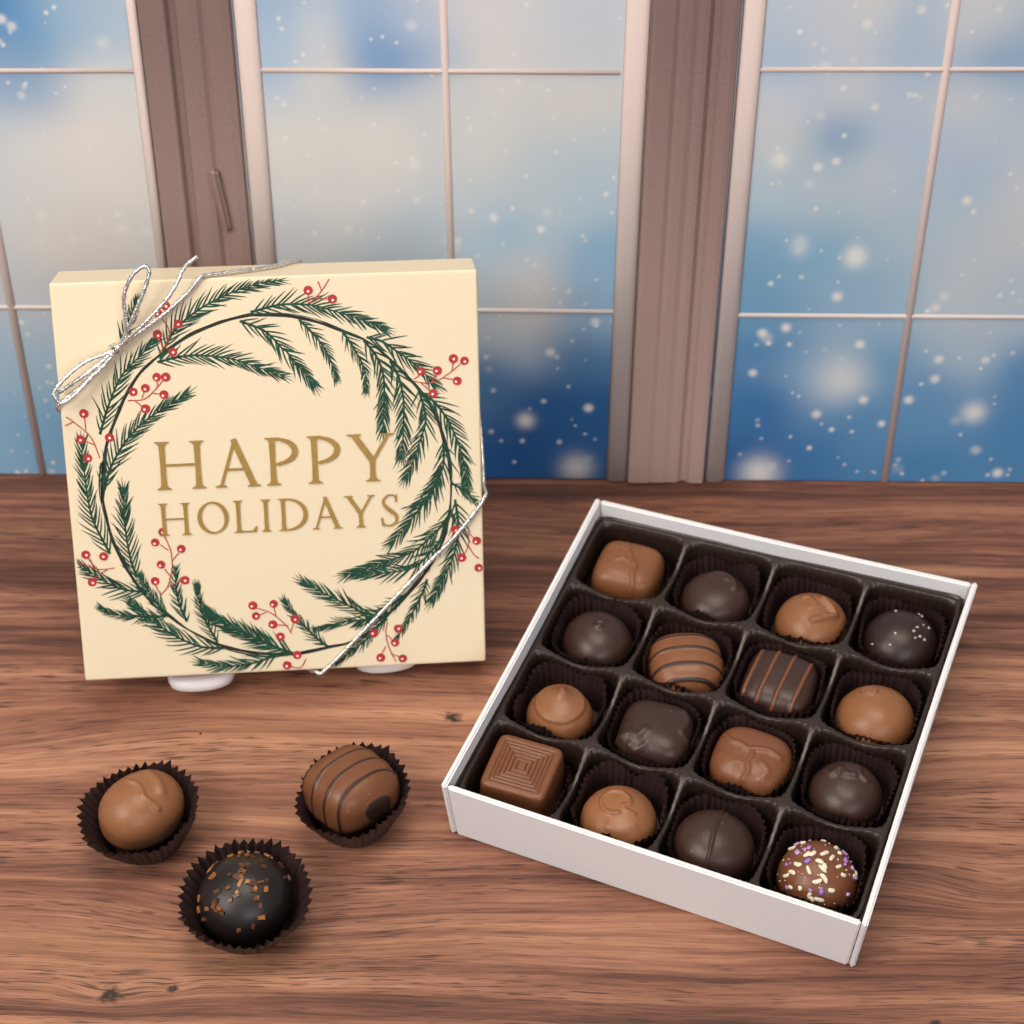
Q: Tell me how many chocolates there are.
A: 19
